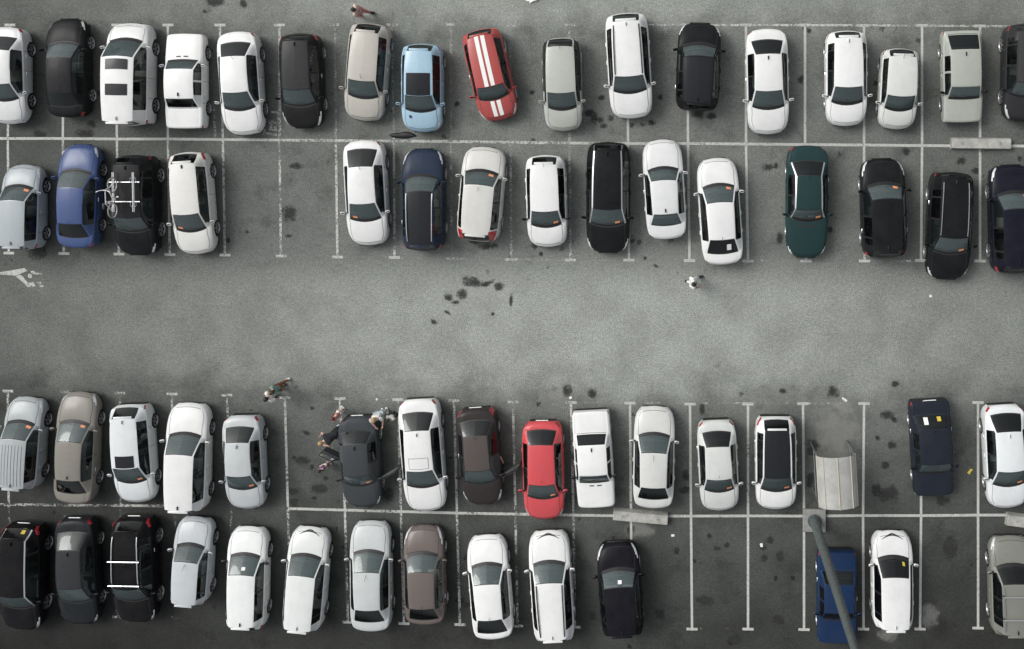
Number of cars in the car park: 61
